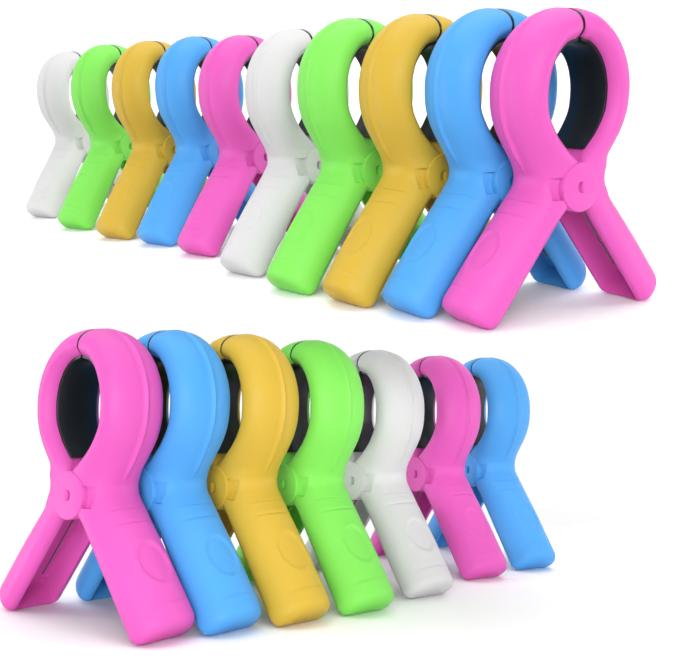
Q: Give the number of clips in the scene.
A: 17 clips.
